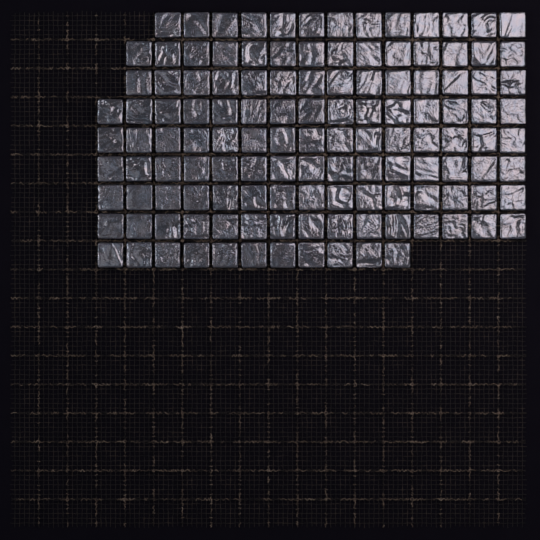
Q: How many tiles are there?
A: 127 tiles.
